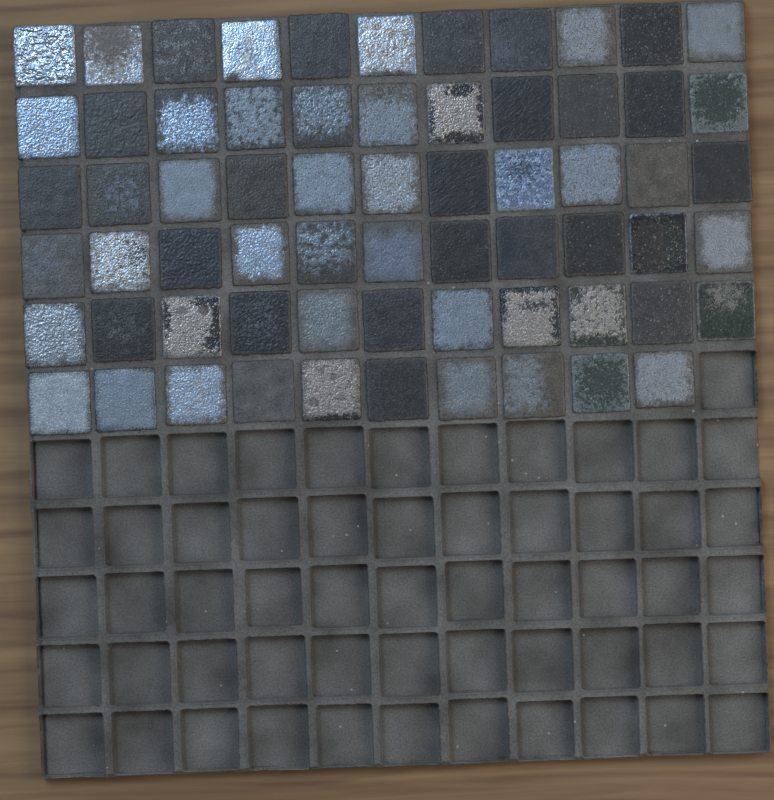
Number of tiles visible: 65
